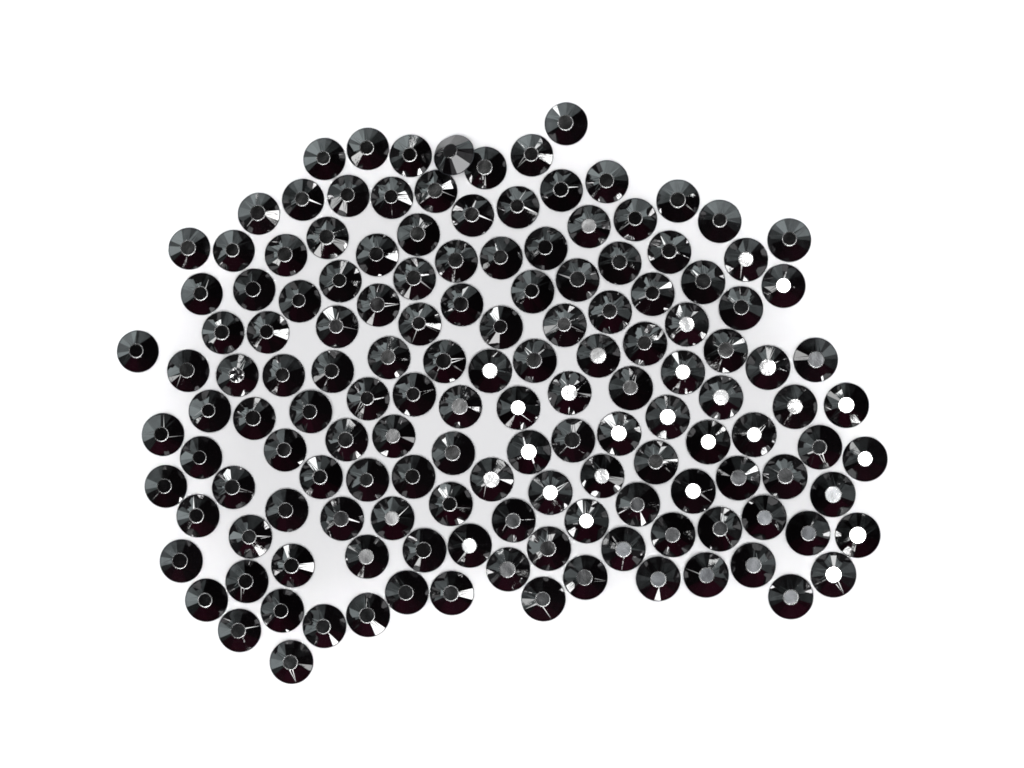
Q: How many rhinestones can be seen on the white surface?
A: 146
